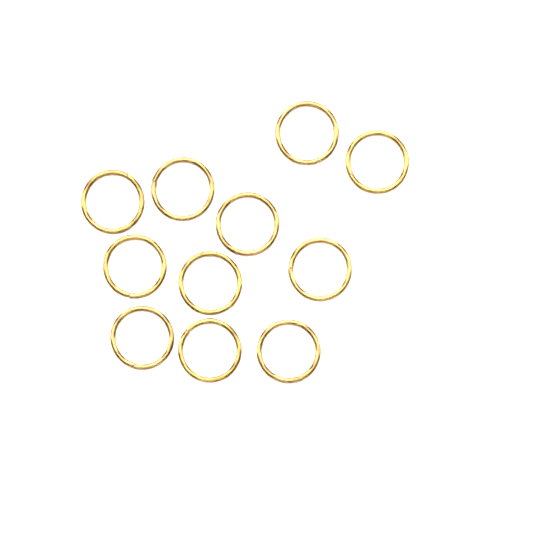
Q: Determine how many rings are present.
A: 11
